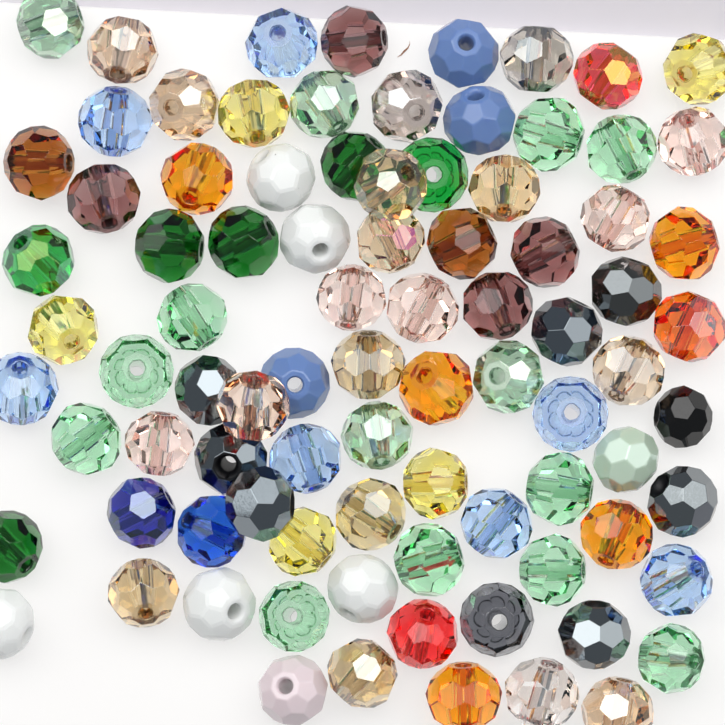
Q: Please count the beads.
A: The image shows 87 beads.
